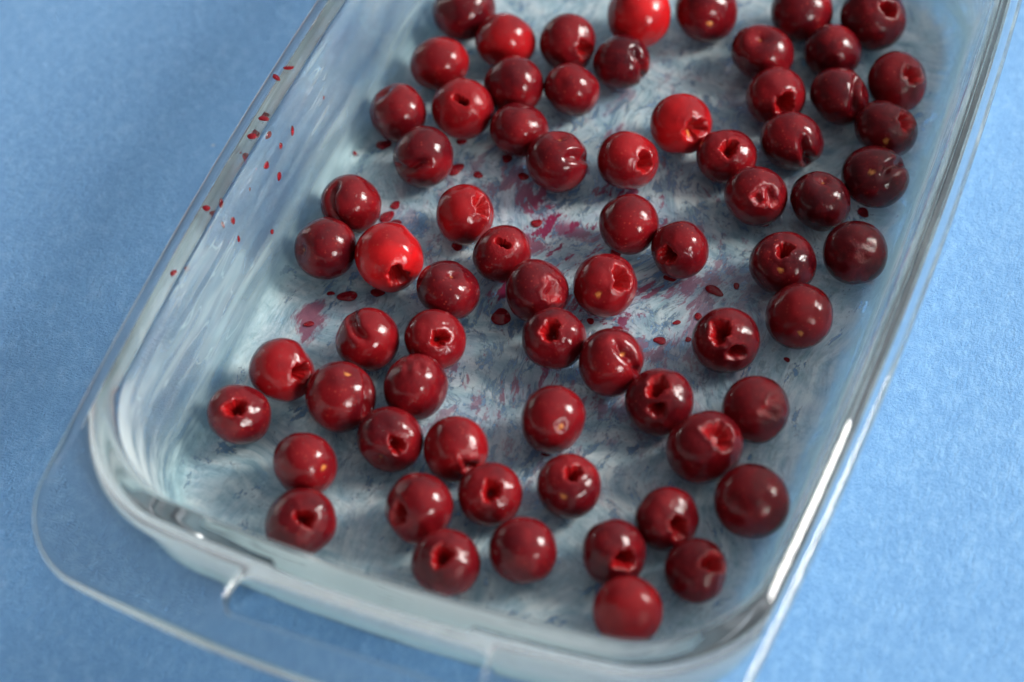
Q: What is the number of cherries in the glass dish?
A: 69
